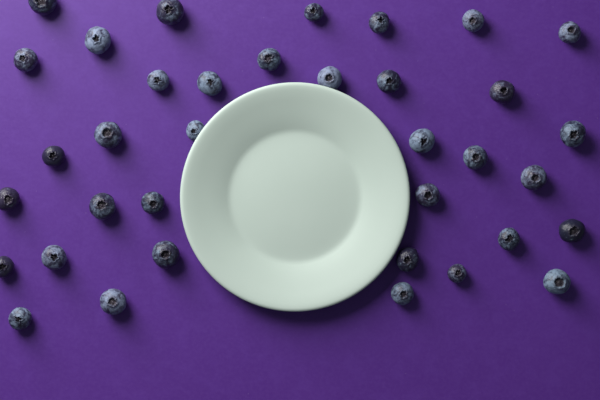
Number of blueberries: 36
